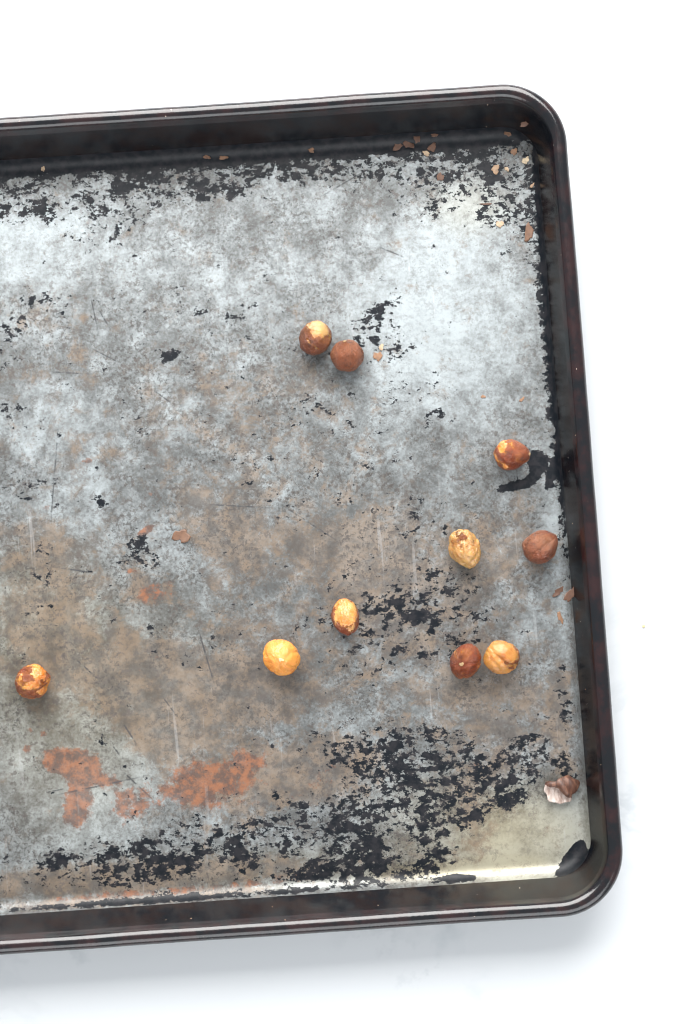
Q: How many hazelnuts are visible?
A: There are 10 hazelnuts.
